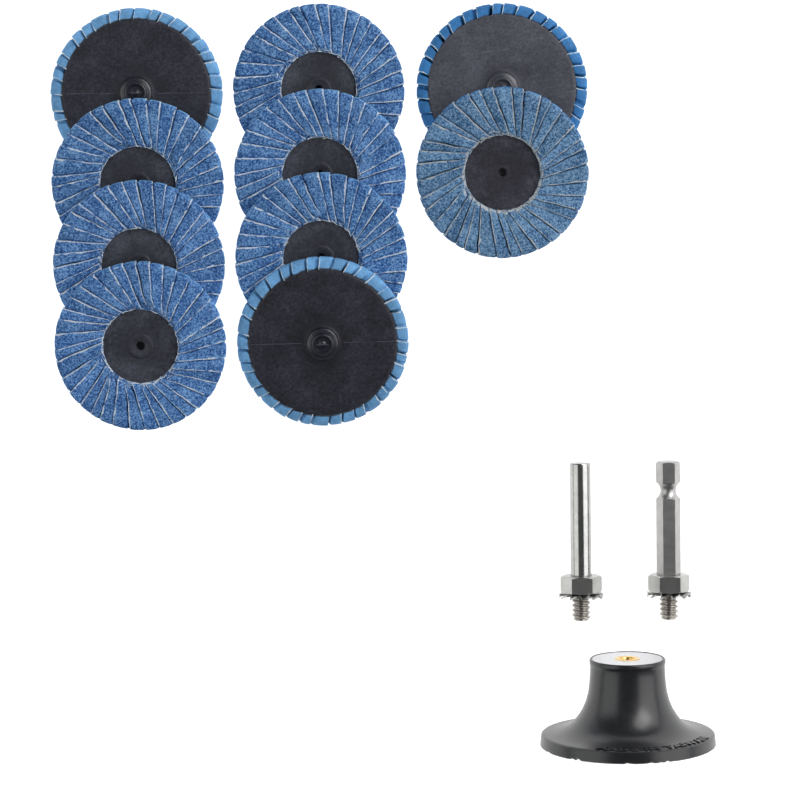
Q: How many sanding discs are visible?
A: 10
